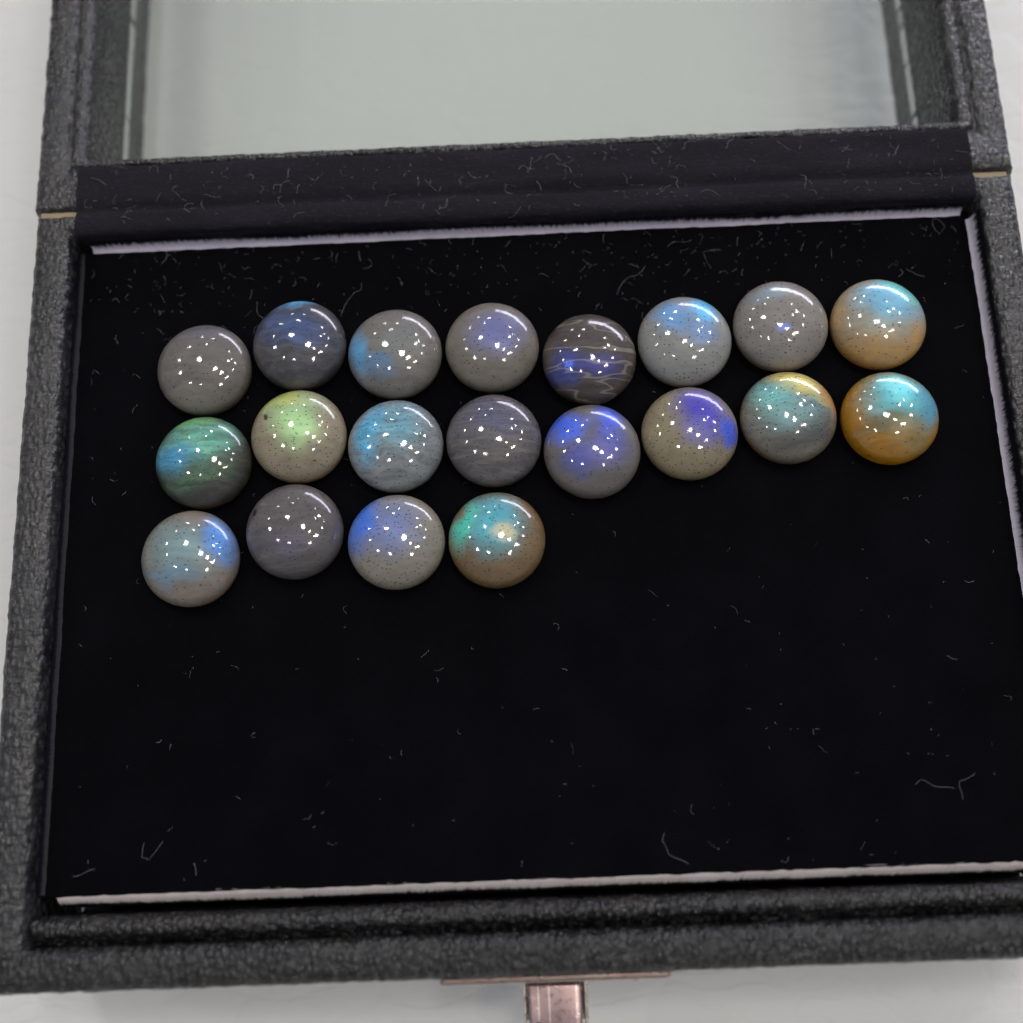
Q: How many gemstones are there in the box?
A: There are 20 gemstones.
